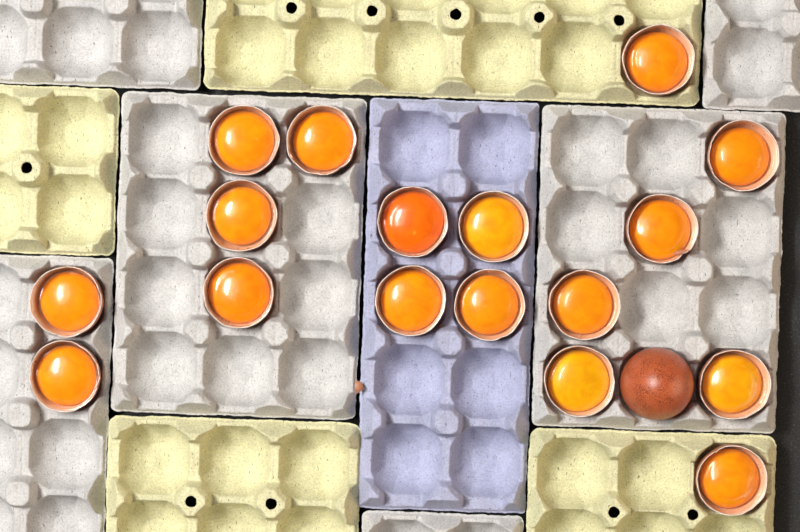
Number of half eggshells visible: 17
